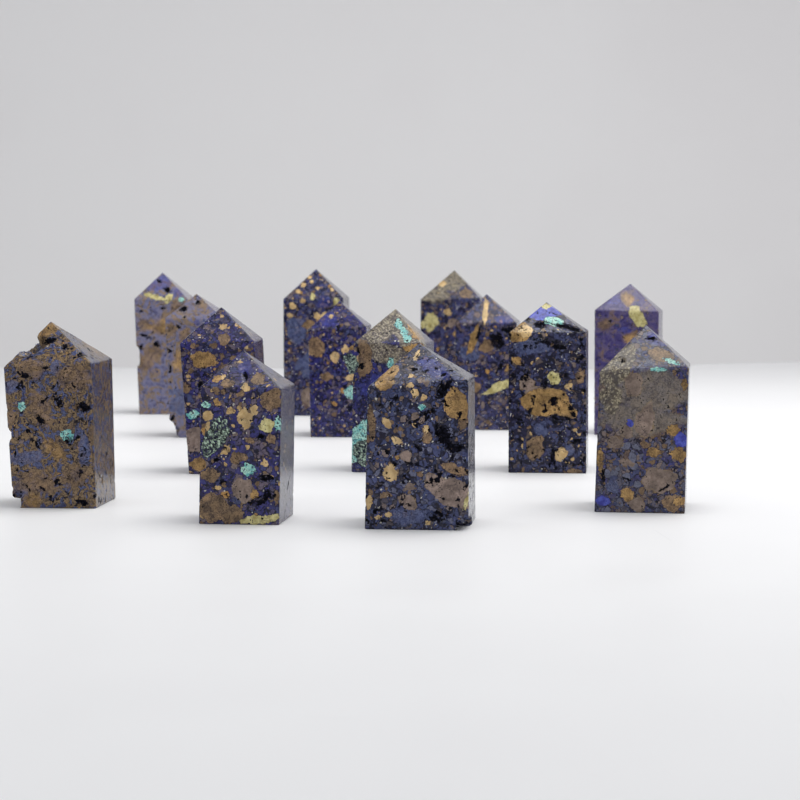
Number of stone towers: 14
